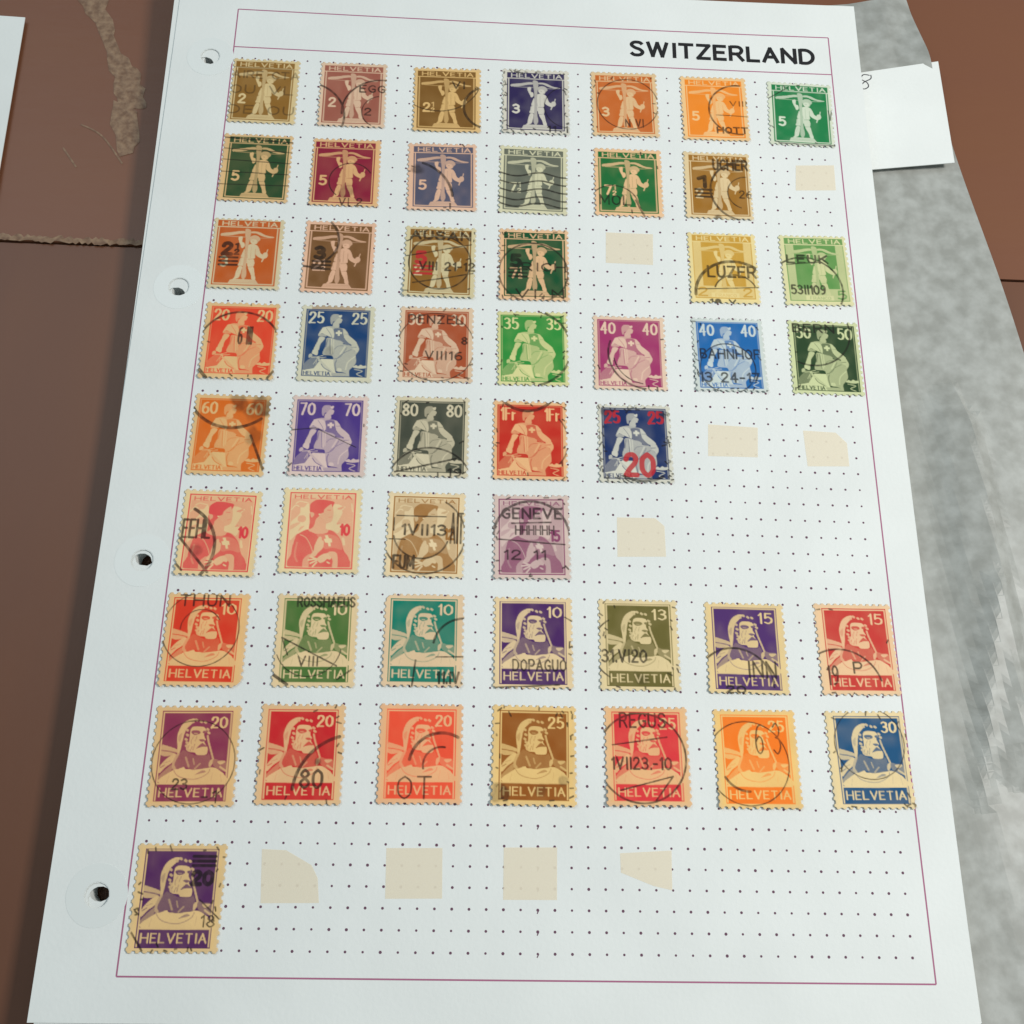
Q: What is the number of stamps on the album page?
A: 50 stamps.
